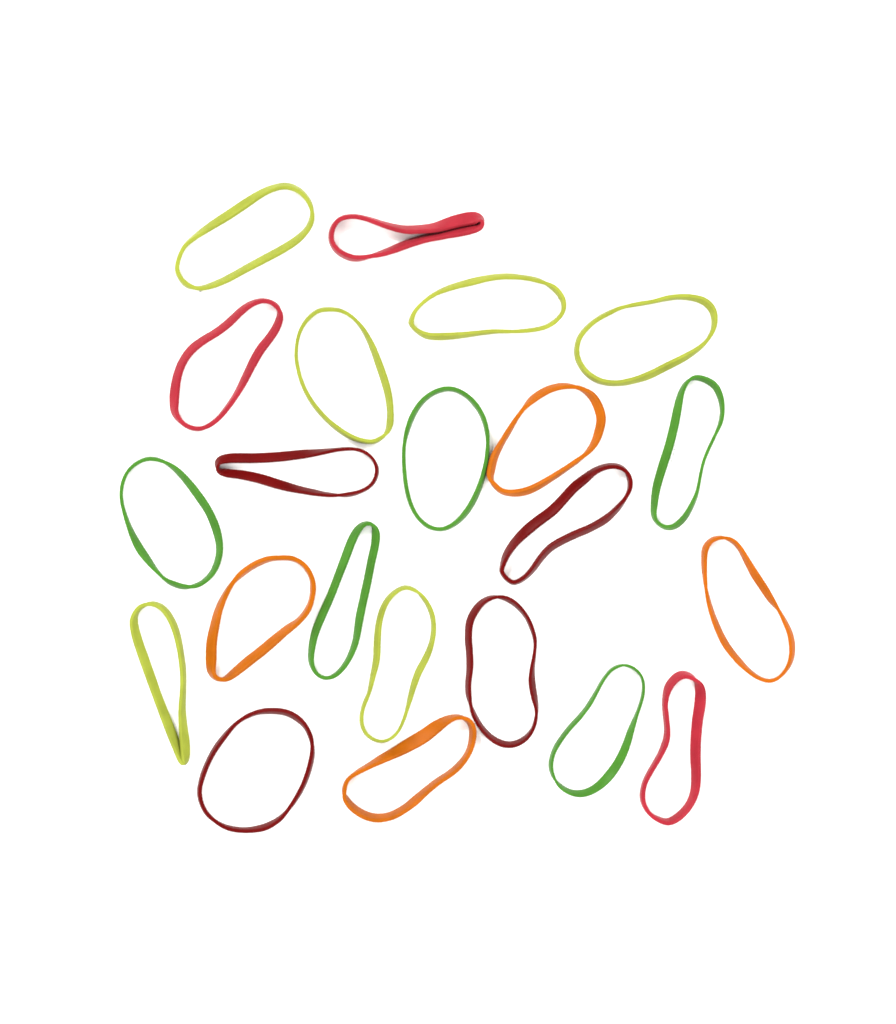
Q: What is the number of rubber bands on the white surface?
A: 22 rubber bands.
